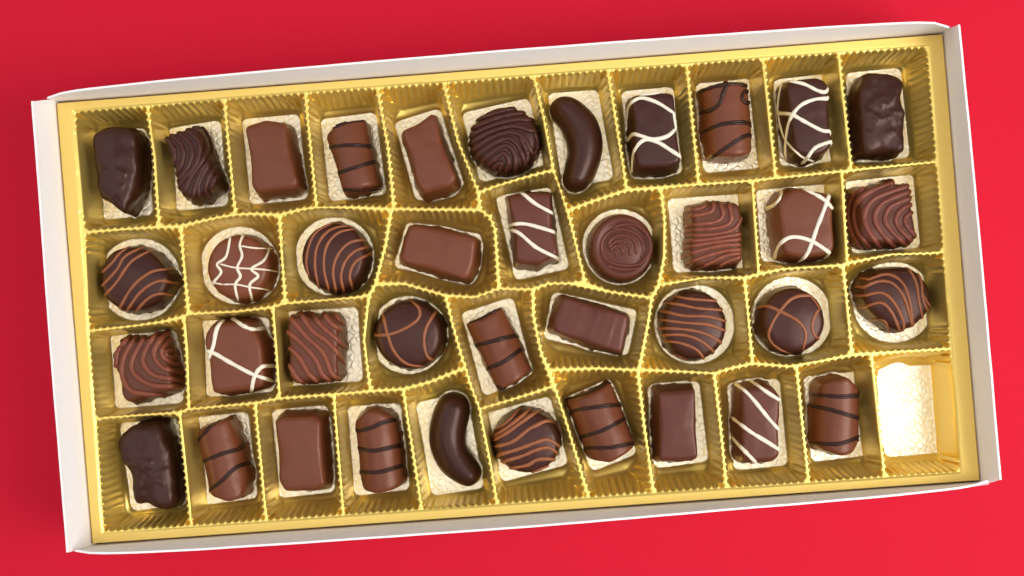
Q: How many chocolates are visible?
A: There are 39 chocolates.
